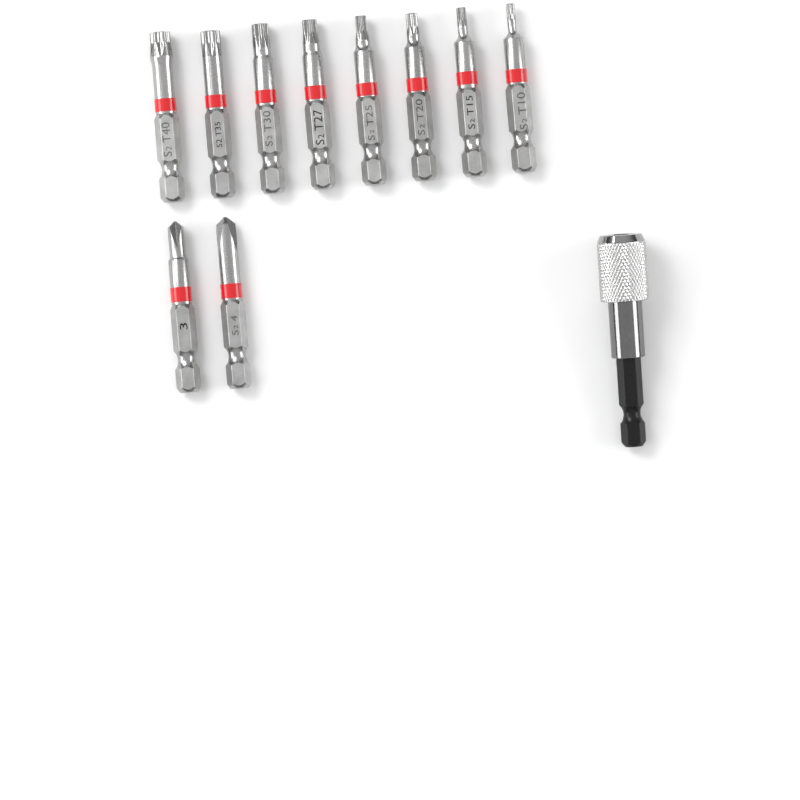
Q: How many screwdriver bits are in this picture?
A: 10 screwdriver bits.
